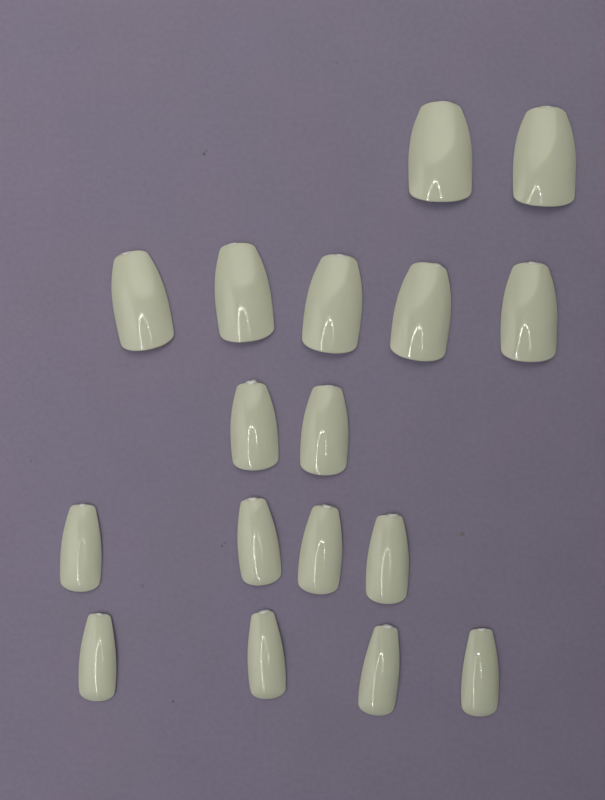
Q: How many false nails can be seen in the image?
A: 17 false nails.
